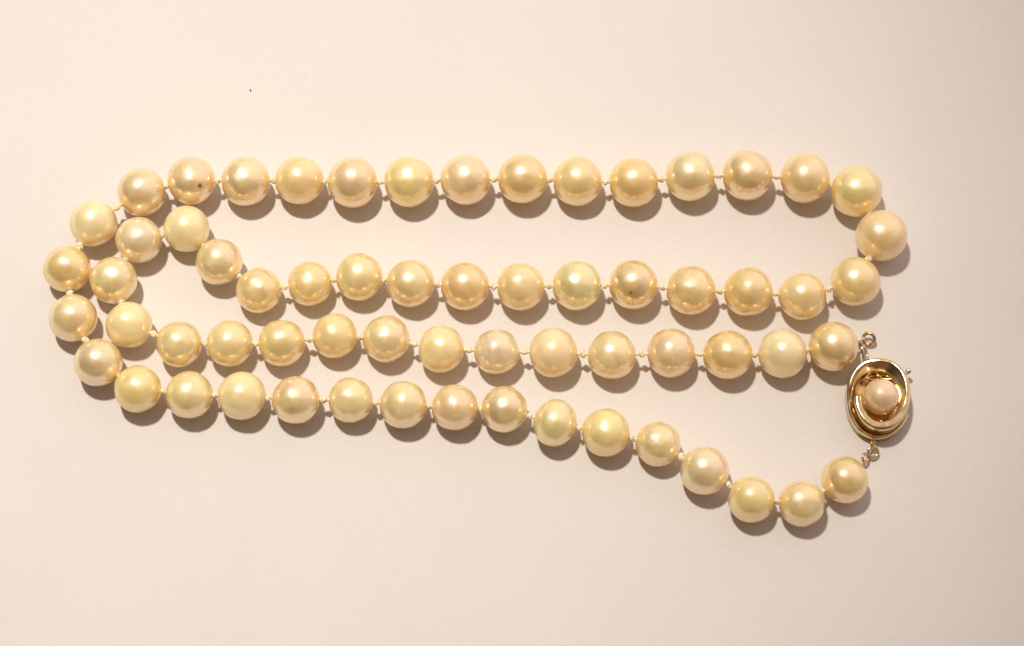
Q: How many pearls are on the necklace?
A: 65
